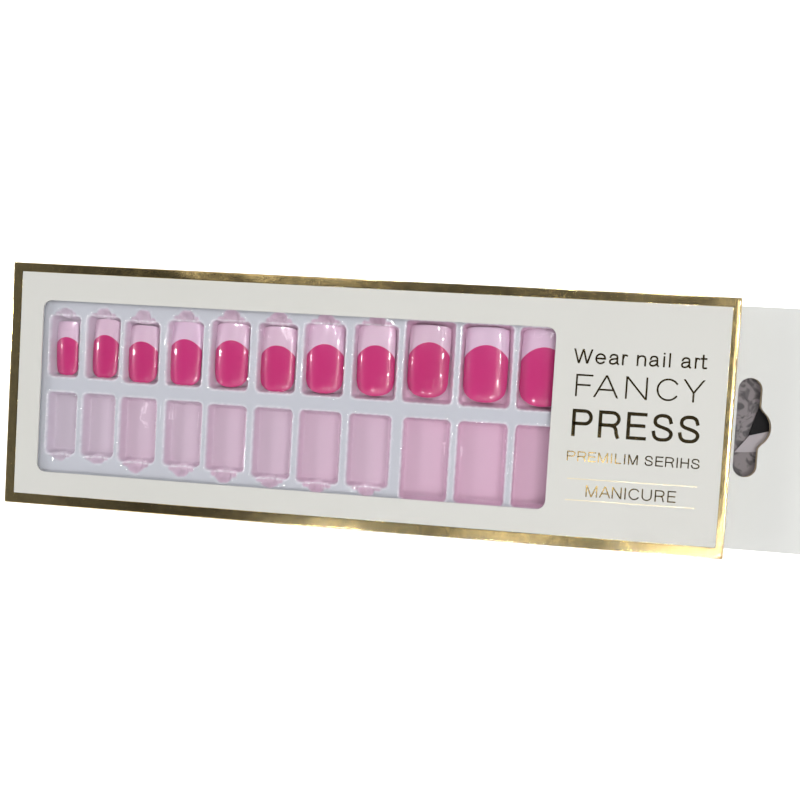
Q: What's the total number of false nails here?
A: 11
